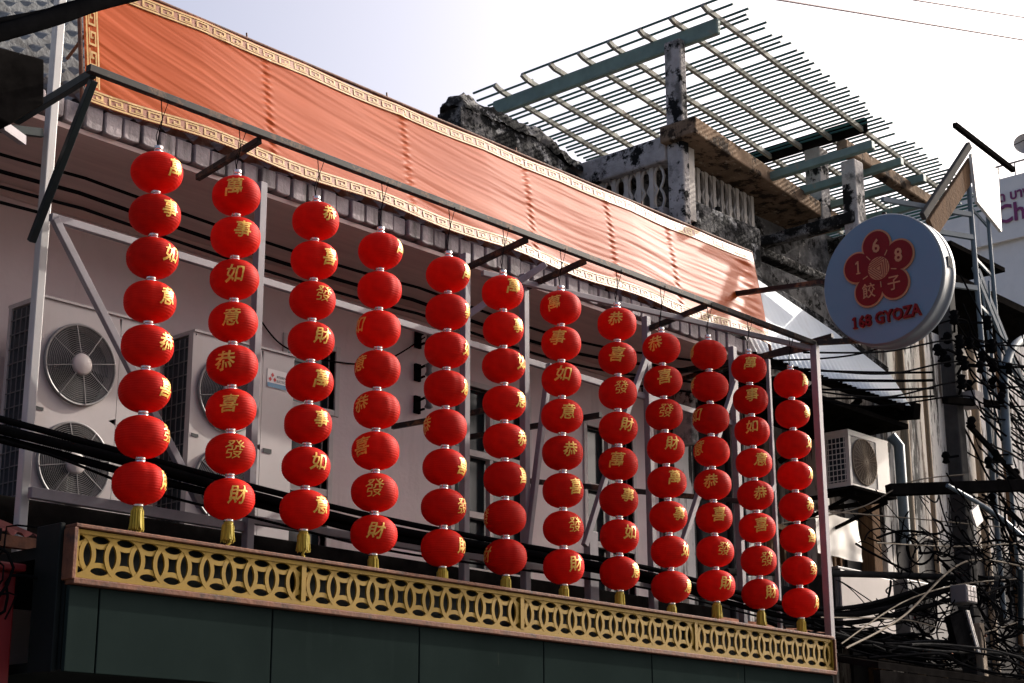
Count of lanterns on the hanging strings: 96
